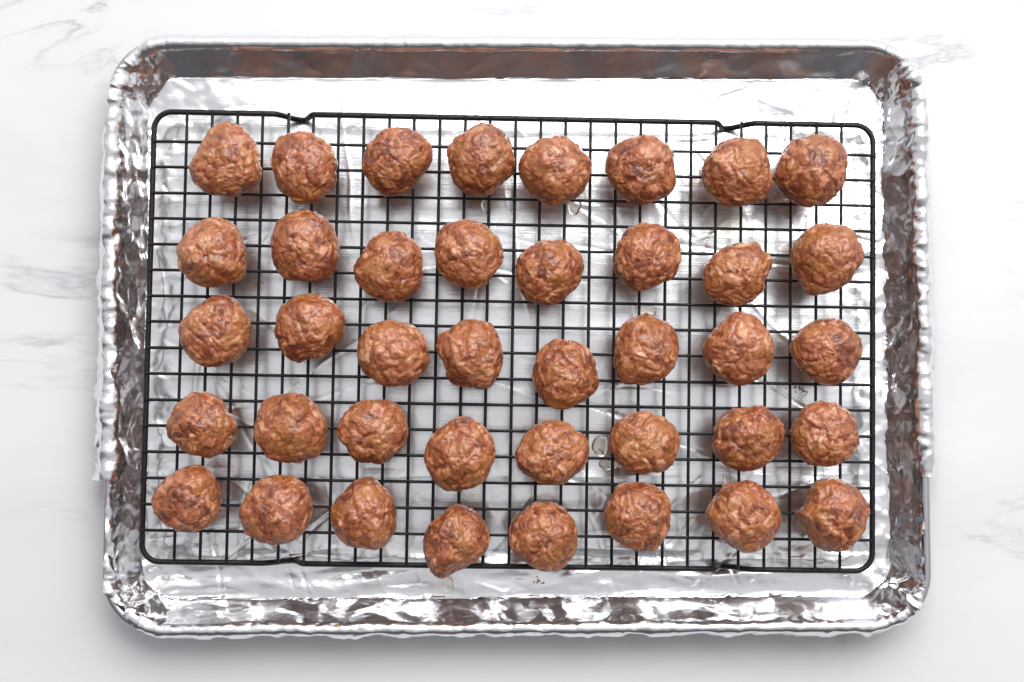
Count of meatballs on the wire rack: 40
